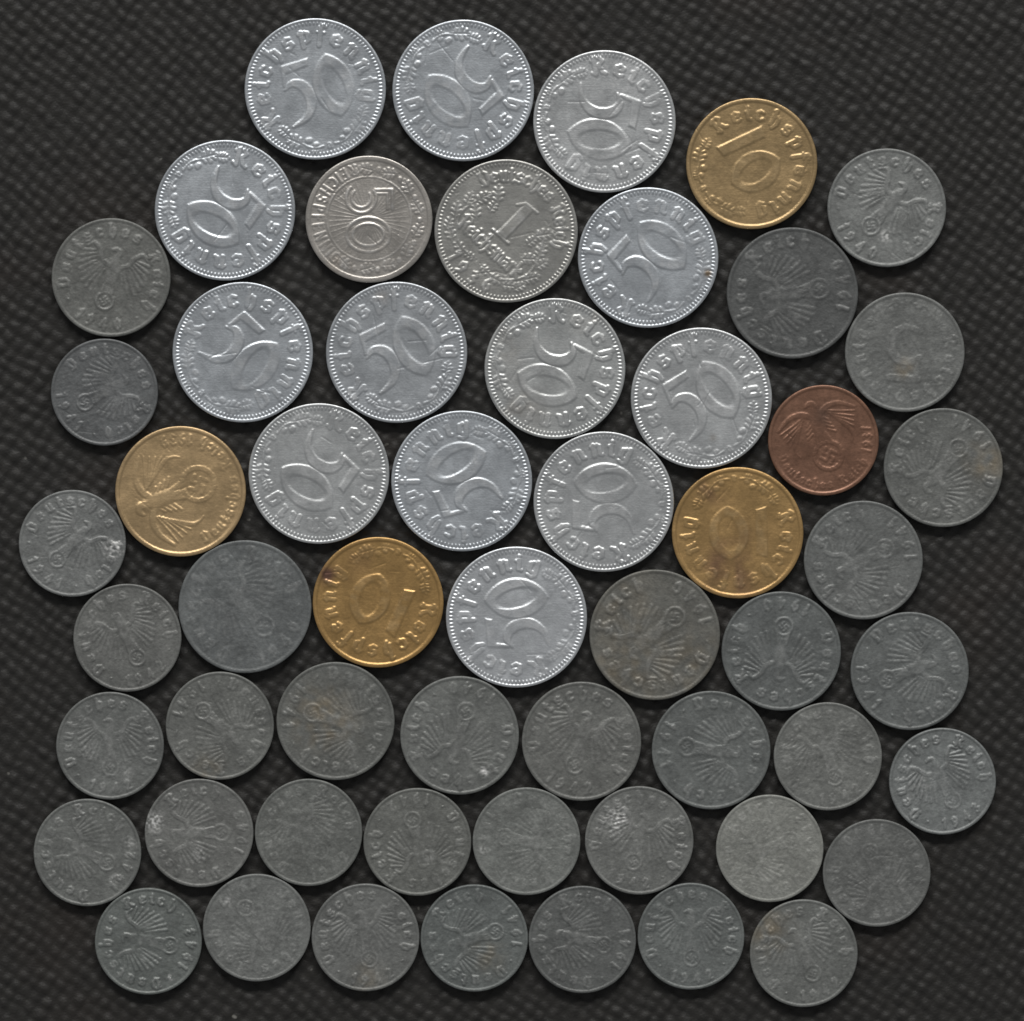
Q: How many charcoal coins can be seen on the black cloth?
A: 36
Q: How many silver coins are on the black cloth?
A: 15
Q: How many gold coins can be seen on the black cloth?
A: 4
